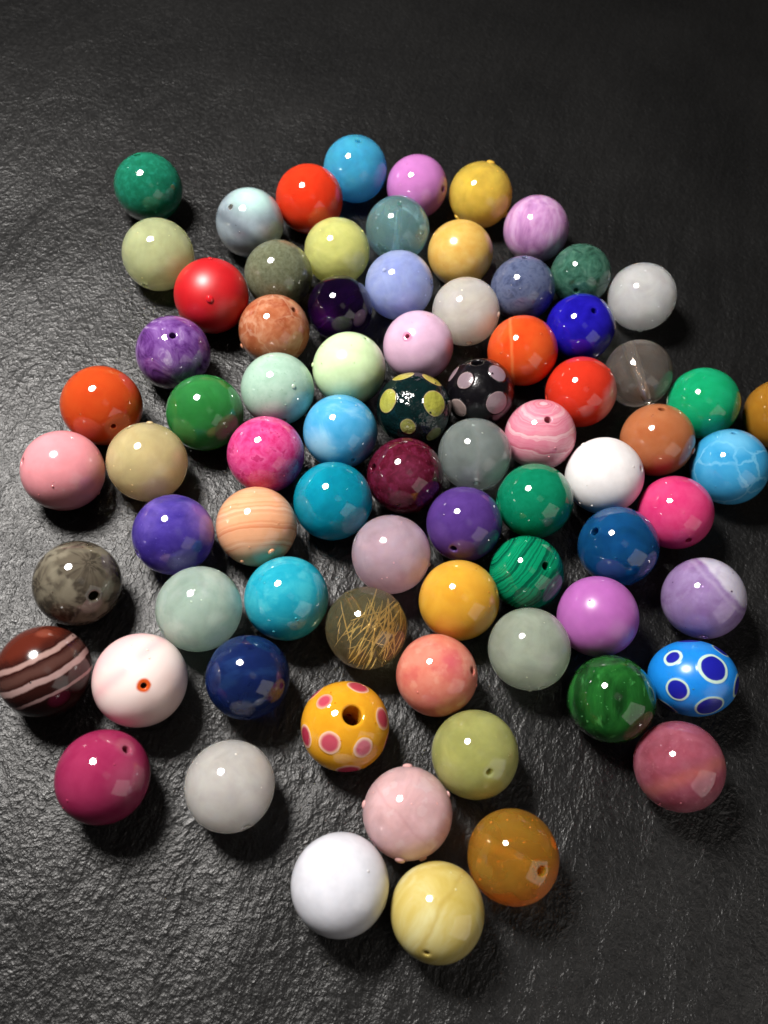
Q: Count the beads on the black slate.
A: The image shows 76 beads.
